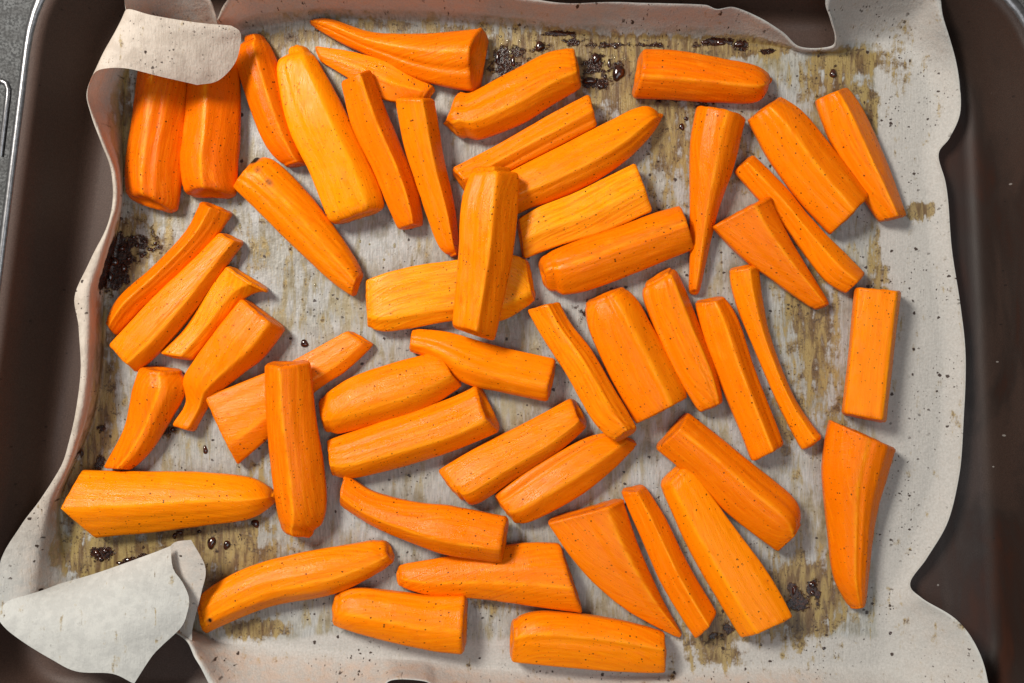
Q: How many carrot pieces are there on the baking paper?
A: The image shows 51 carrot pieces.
